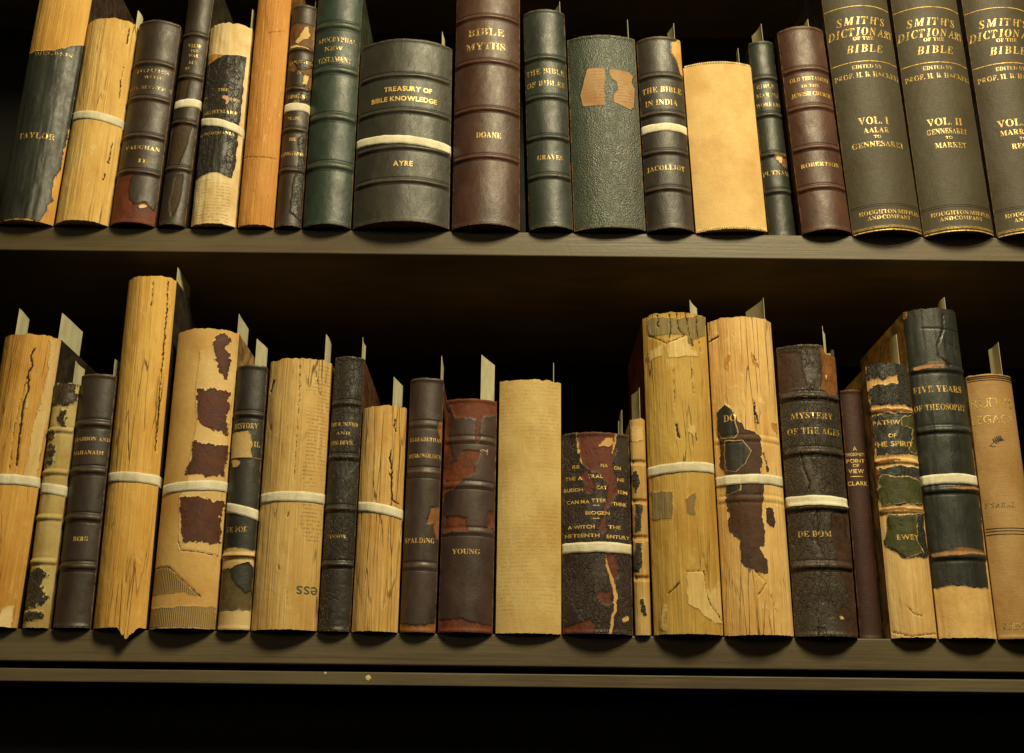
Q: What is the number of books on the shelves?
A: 40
